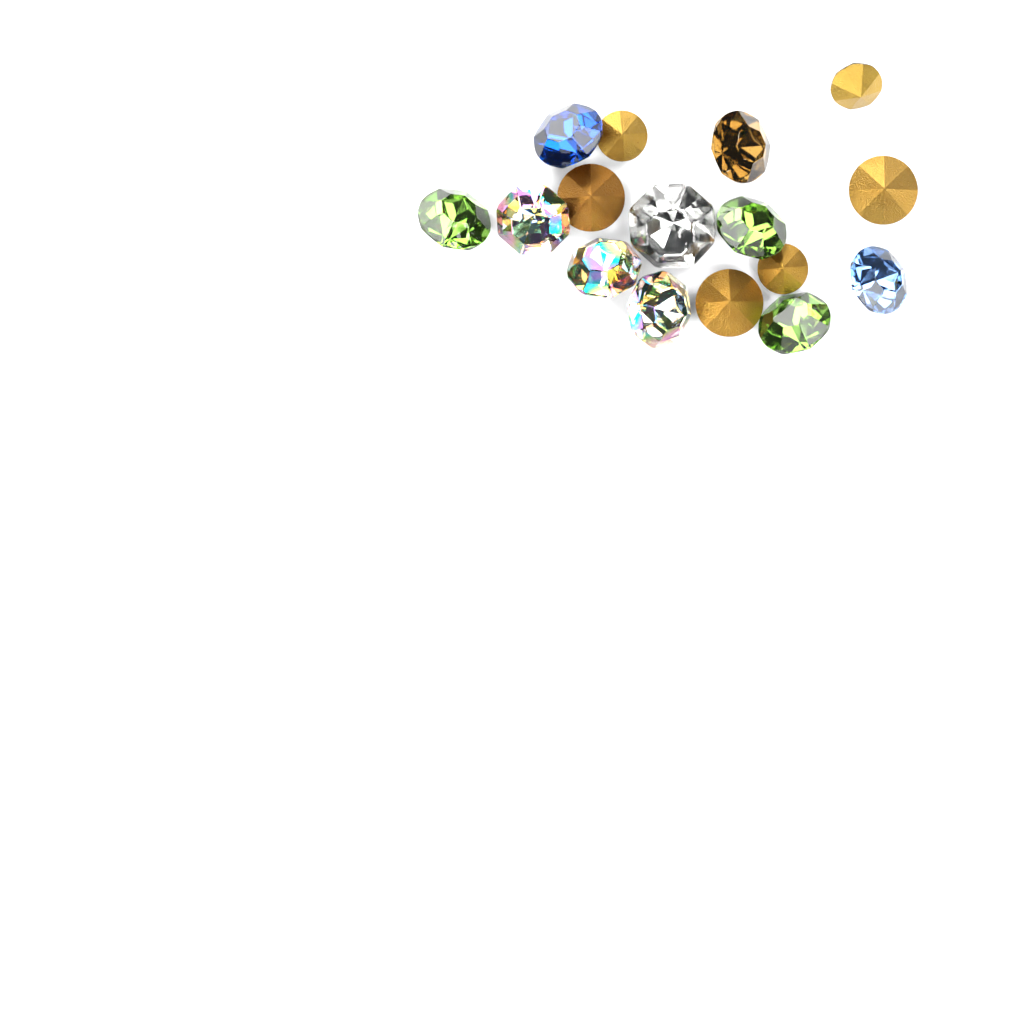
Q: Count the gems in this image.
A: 16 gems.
